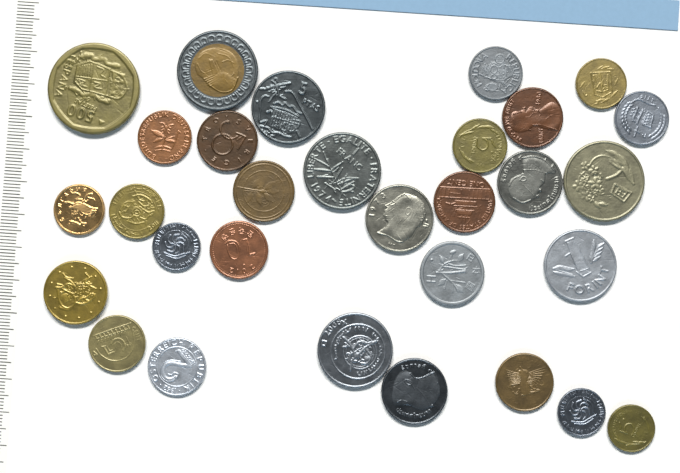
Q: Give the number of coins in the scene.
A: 30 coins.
